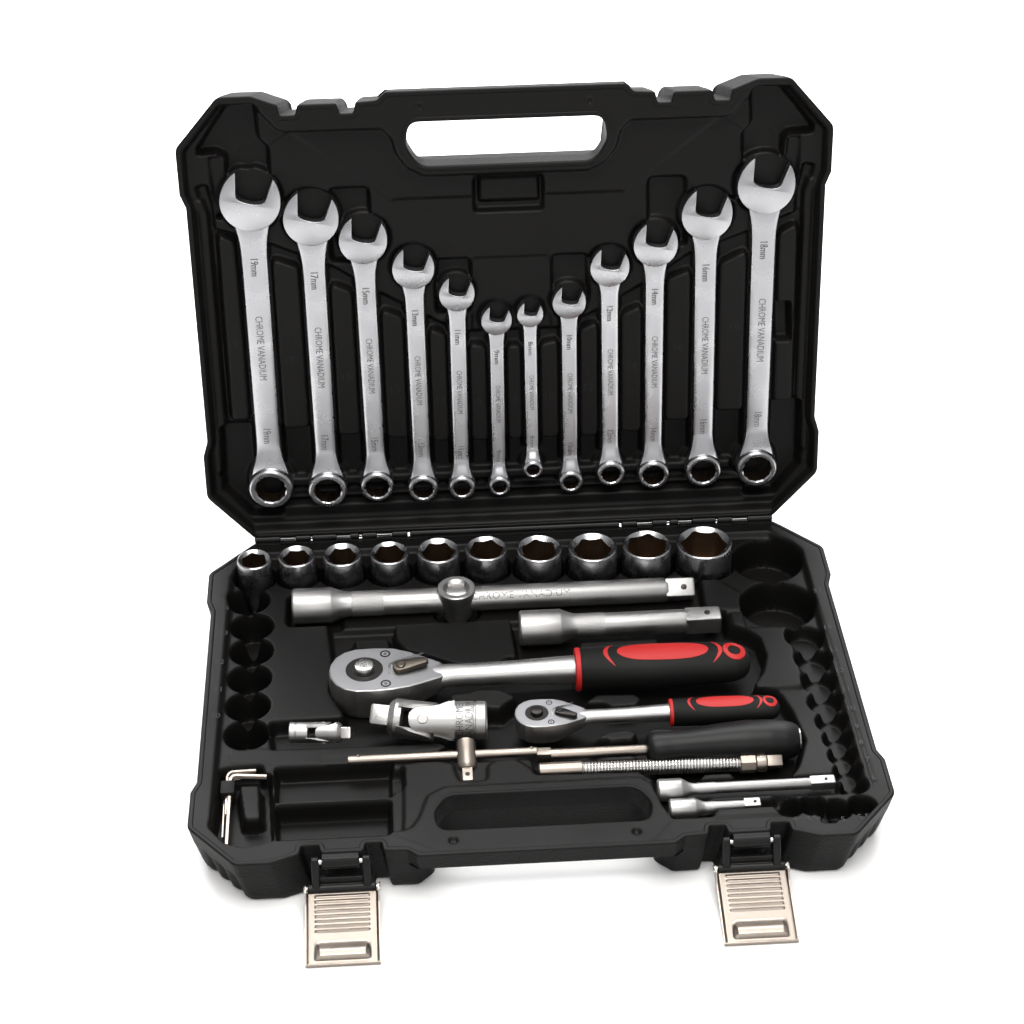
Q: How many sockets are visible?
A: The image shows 10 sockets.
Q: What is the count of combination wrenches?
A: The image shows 12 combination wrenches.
